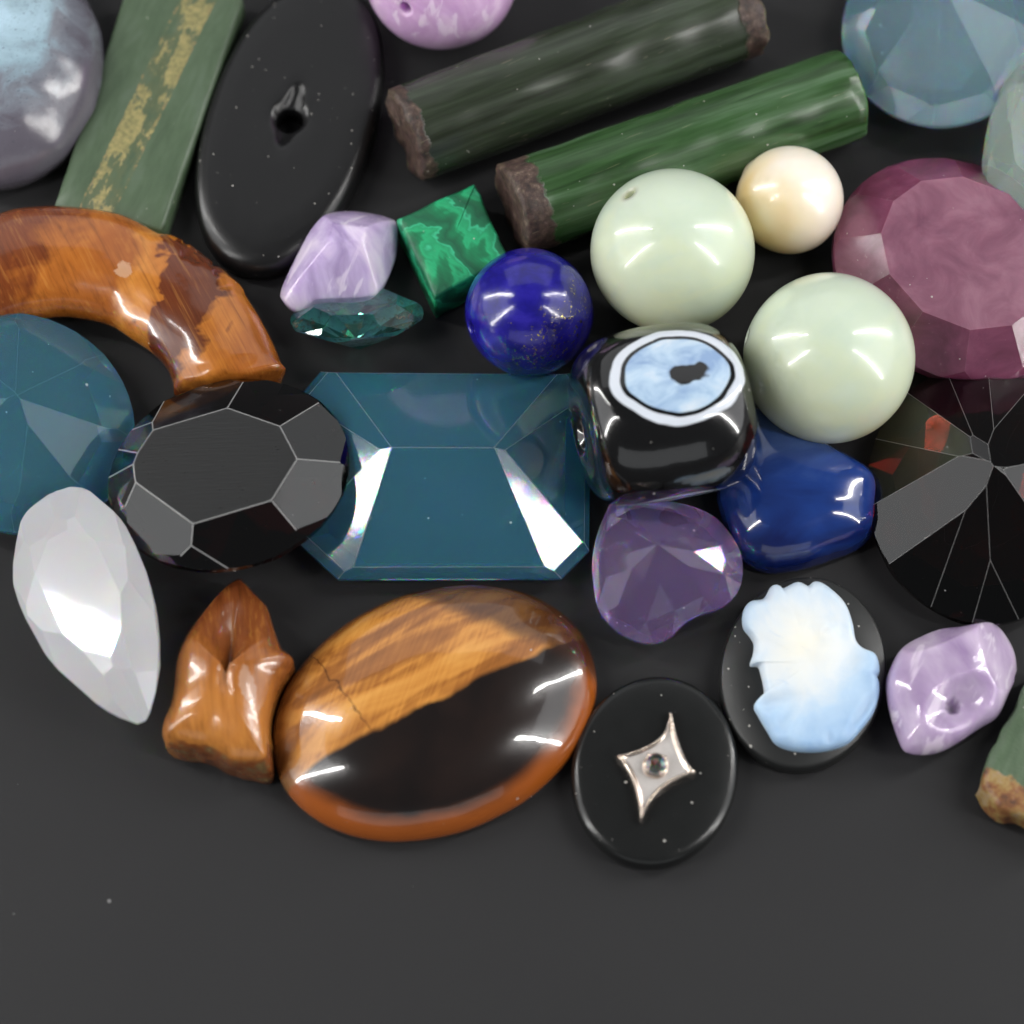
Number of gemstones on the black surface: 31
